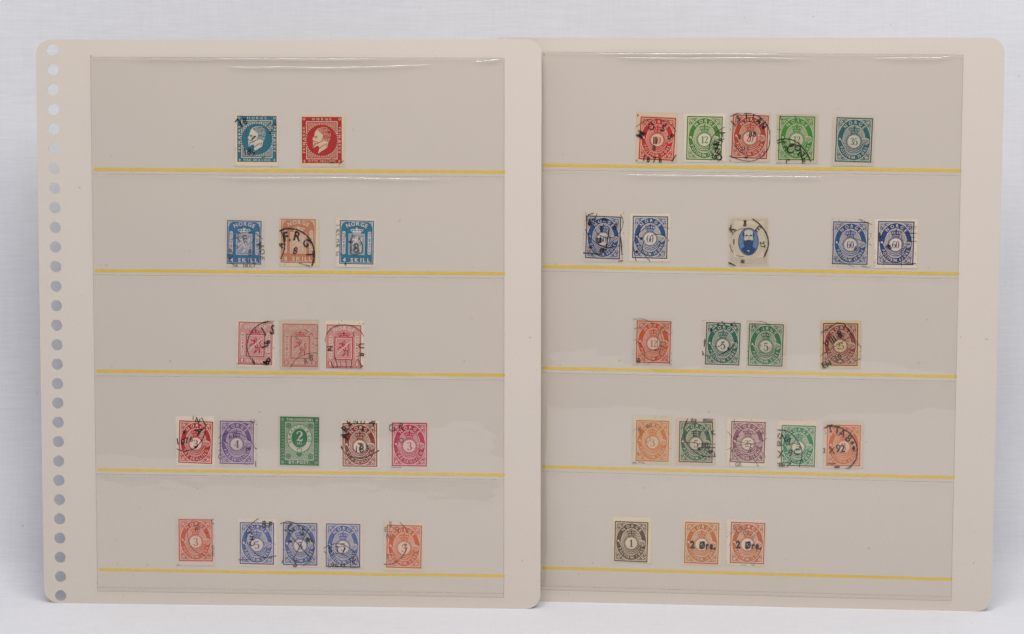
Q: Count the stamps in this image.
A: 40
